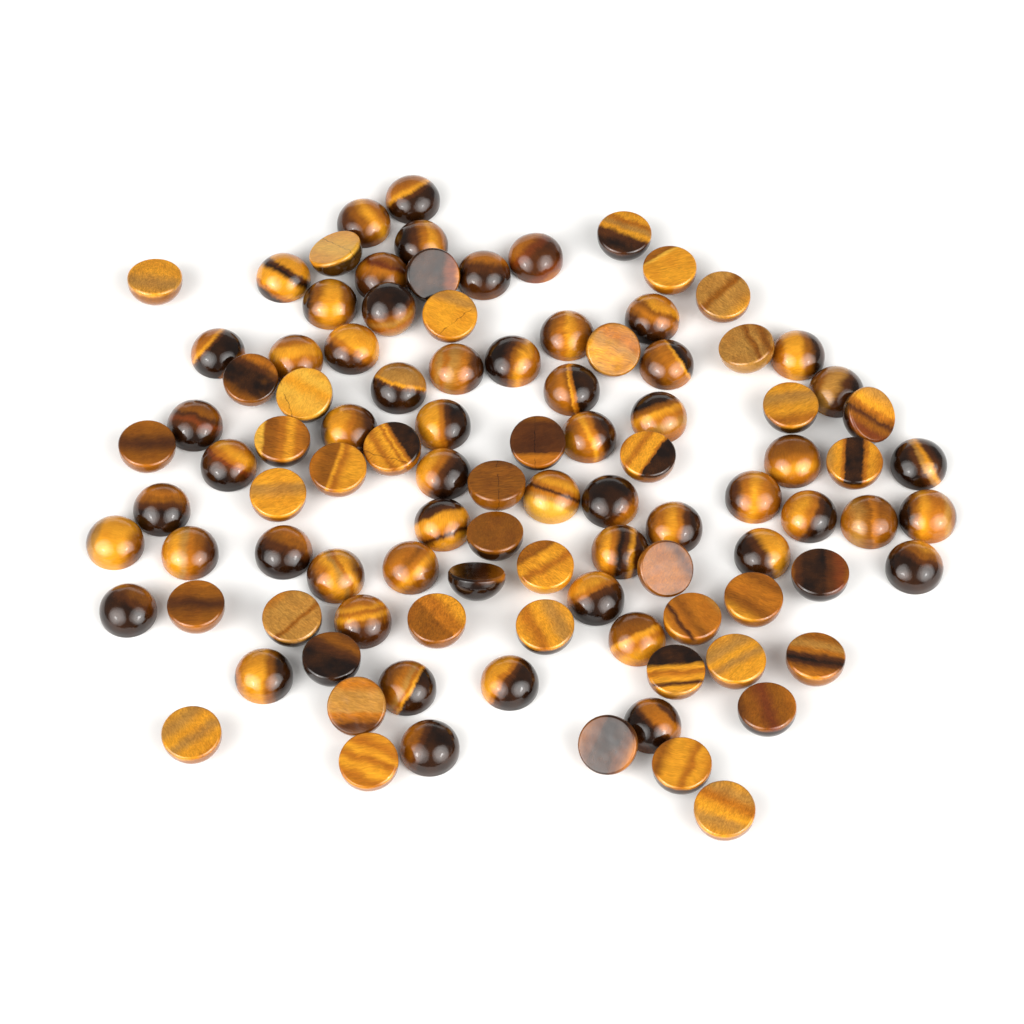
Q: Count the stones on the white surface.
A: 100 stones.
